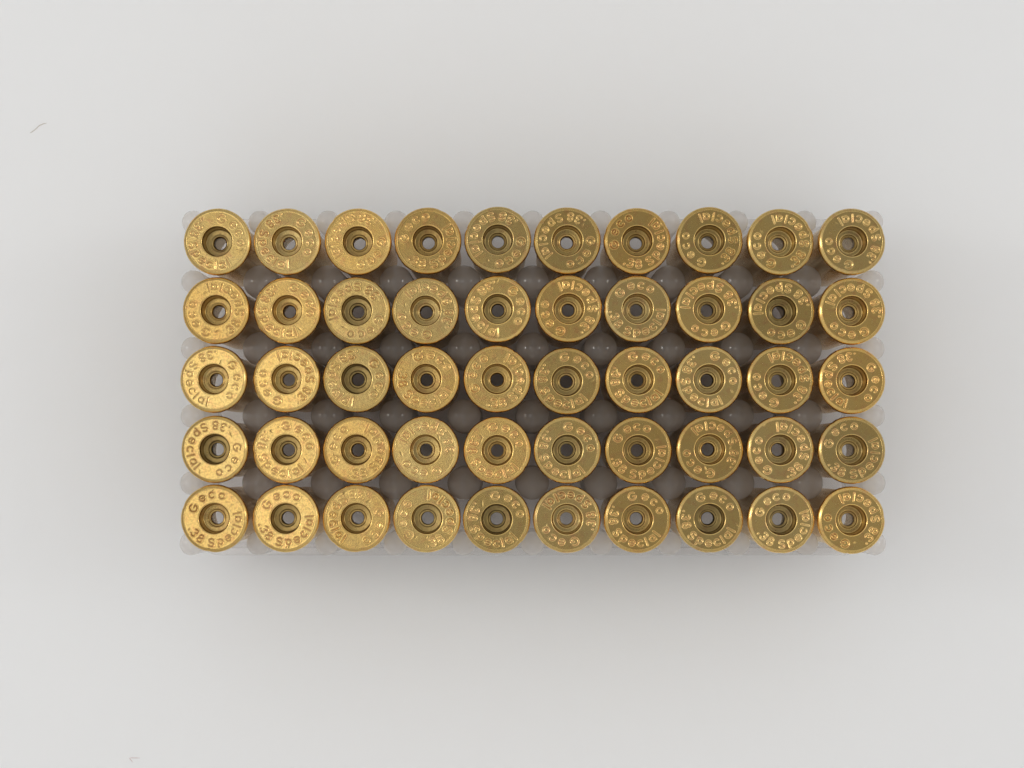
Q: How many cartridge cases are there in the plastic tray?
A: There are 50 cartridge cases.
